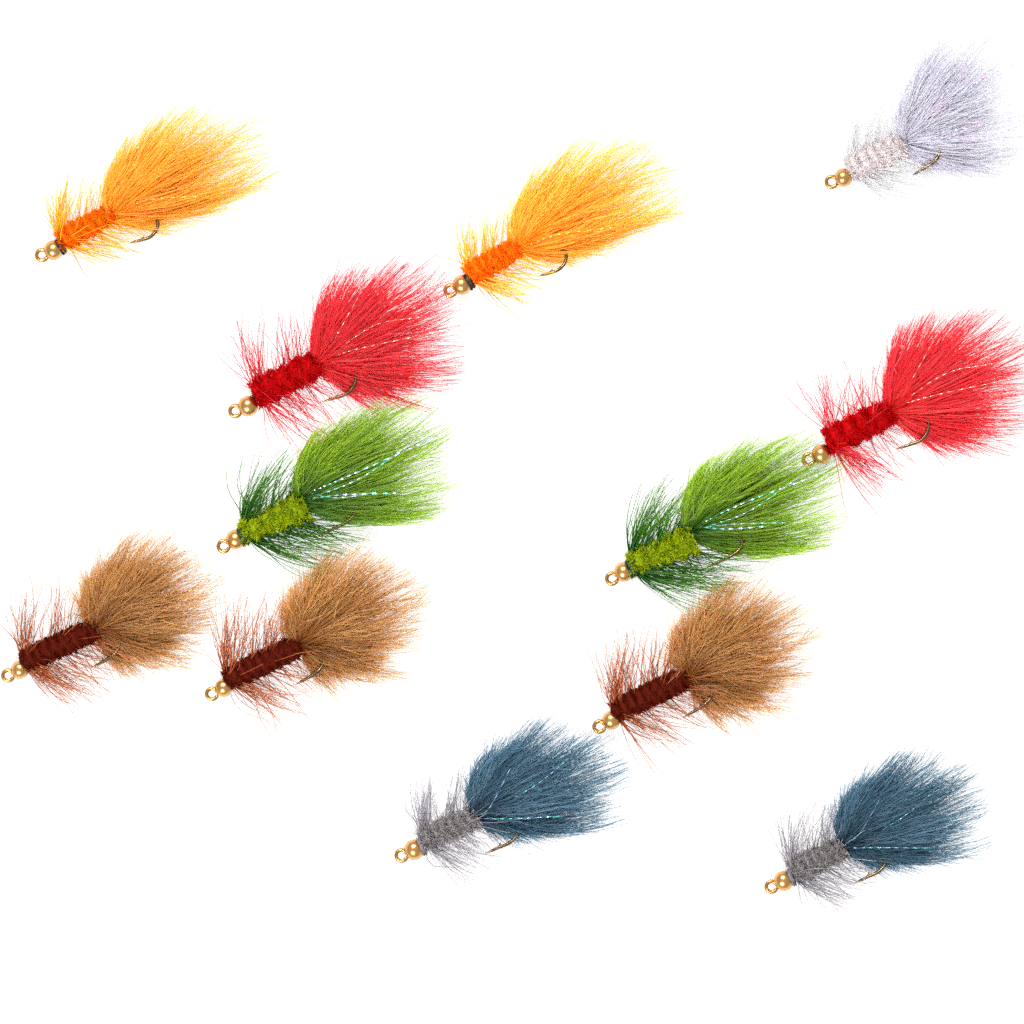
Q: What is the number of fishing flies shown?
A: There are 12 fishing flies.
